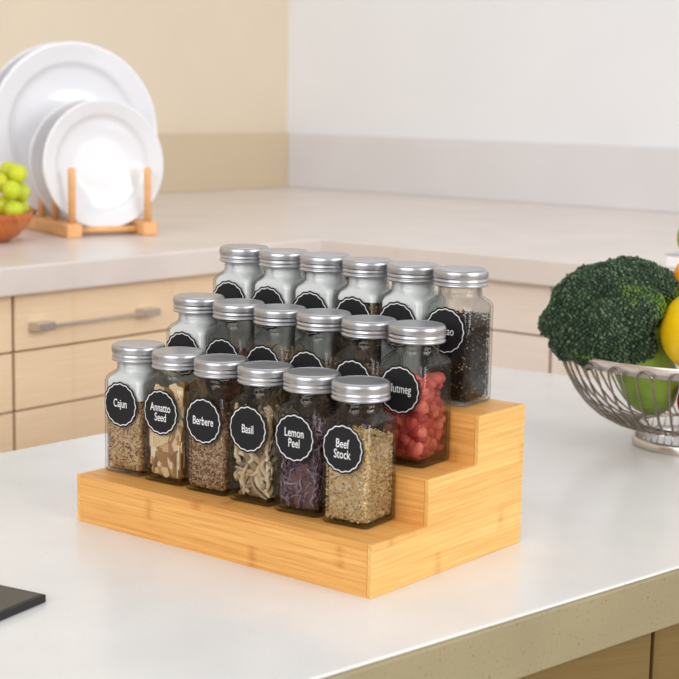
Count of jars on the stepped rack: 18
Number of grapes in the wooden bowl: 8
